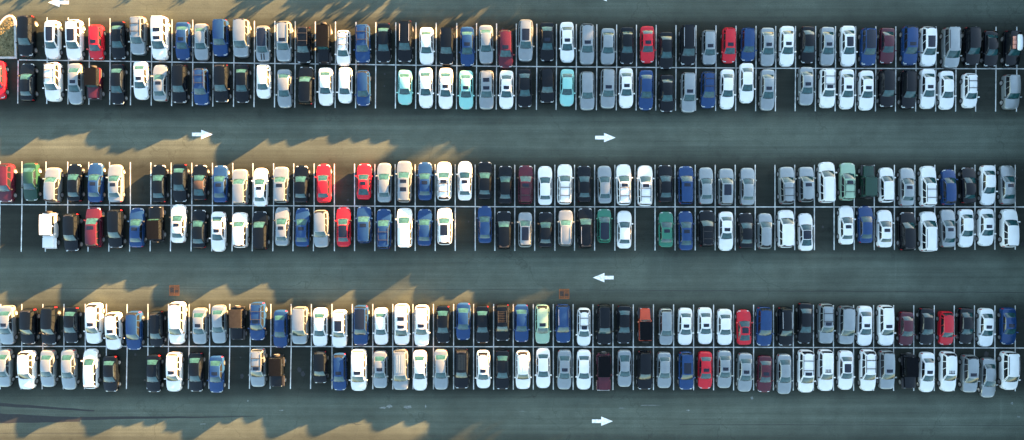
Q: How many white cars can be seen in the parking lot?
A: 84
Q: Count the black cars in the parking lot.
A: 70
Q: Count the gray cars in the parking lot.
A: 66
